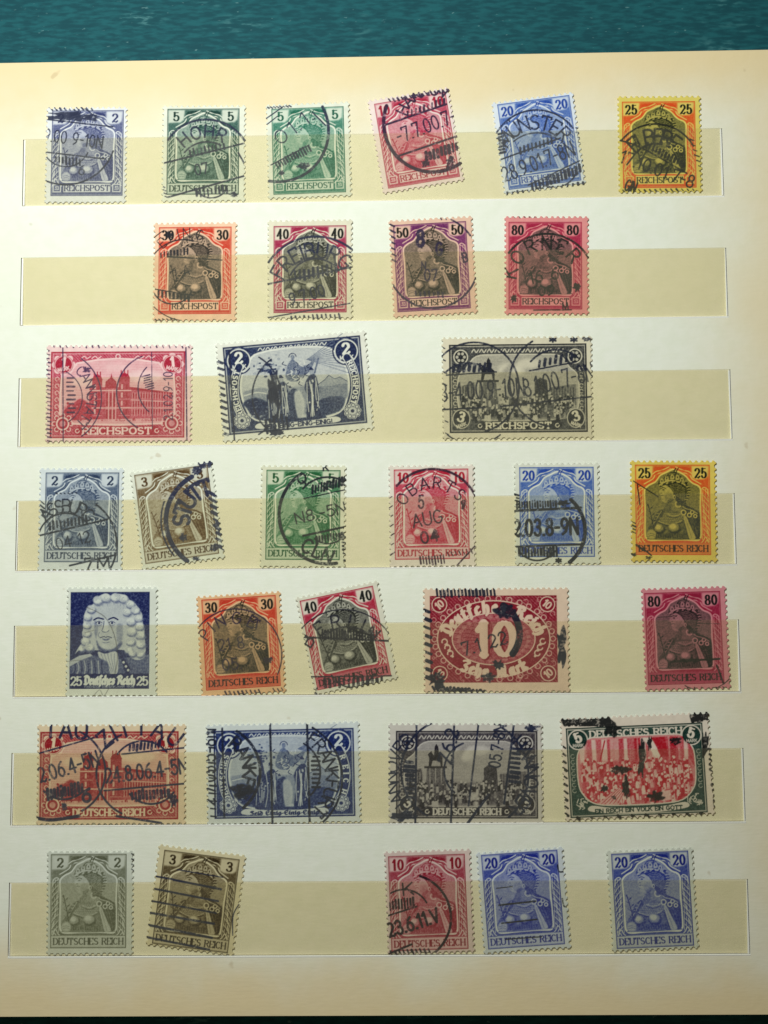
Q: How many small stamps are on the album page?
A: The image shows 25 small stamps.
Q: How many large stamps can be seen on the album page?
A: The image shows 8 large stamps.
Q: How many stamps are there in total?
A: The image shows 33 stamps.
